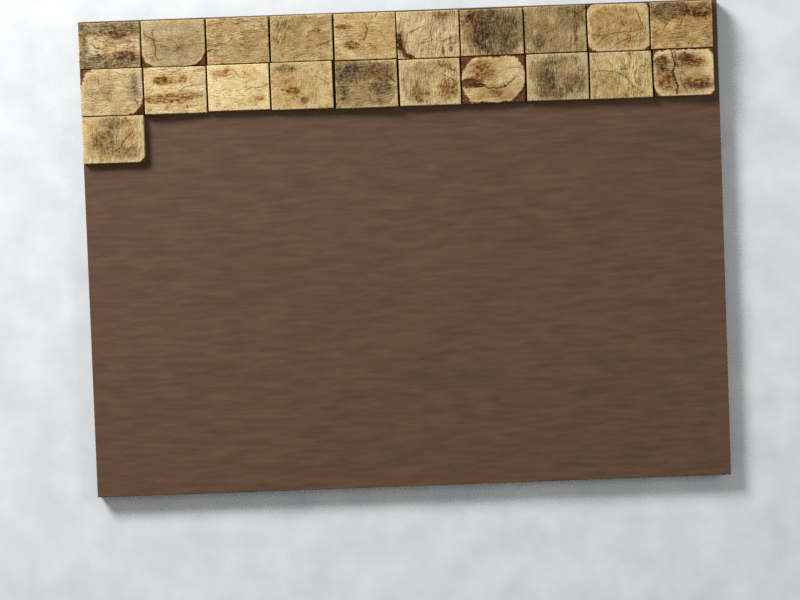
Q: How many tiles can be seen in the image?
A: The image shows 21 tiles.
